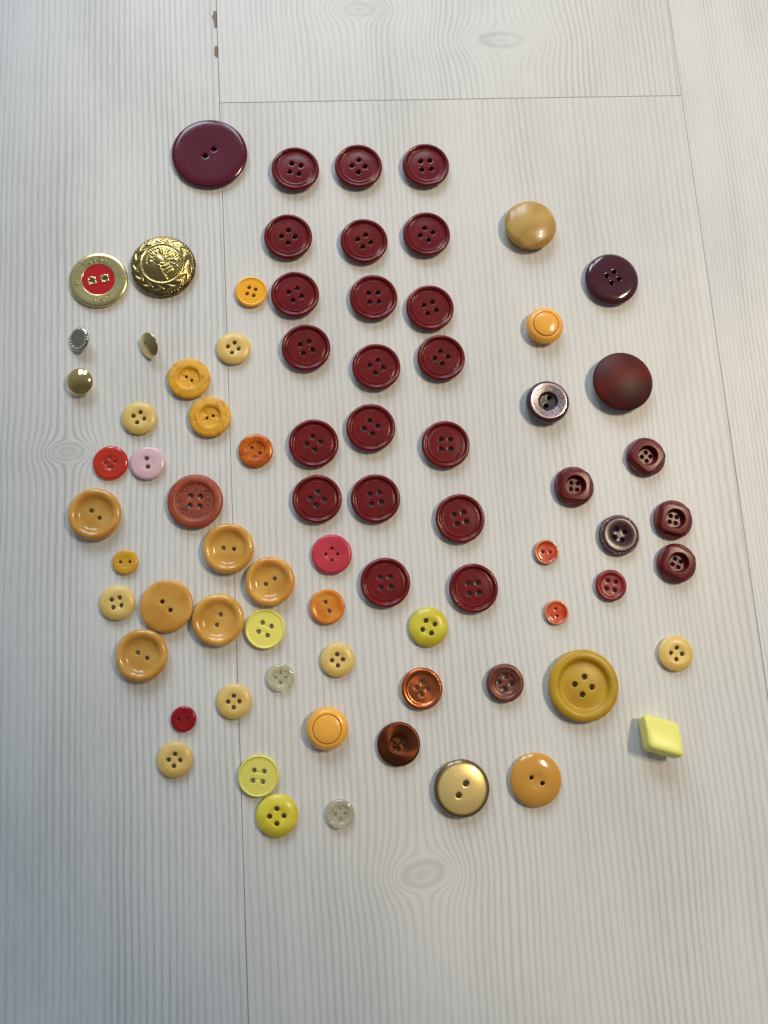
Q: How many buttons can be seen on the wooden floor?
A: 77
